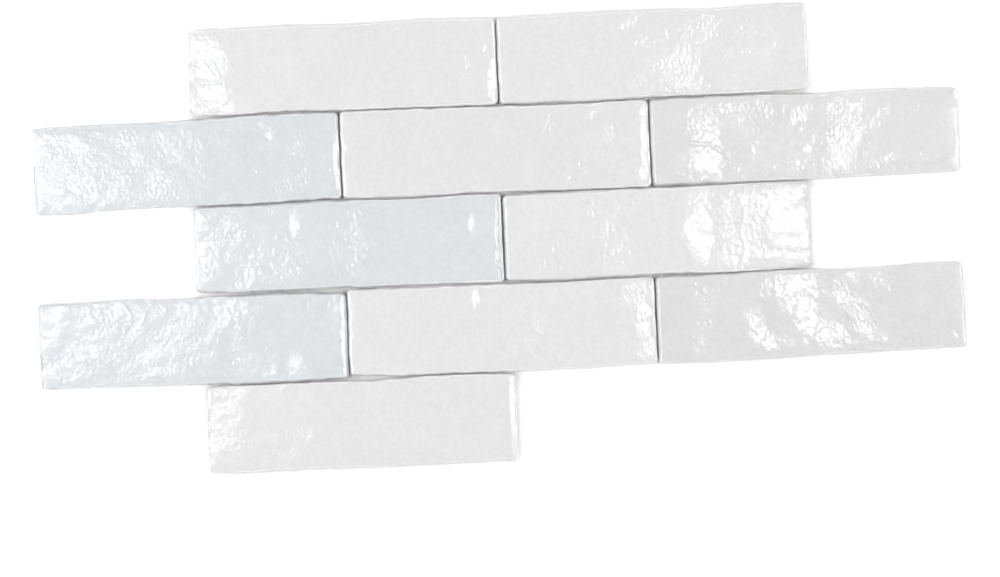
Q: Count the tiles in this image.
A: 11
